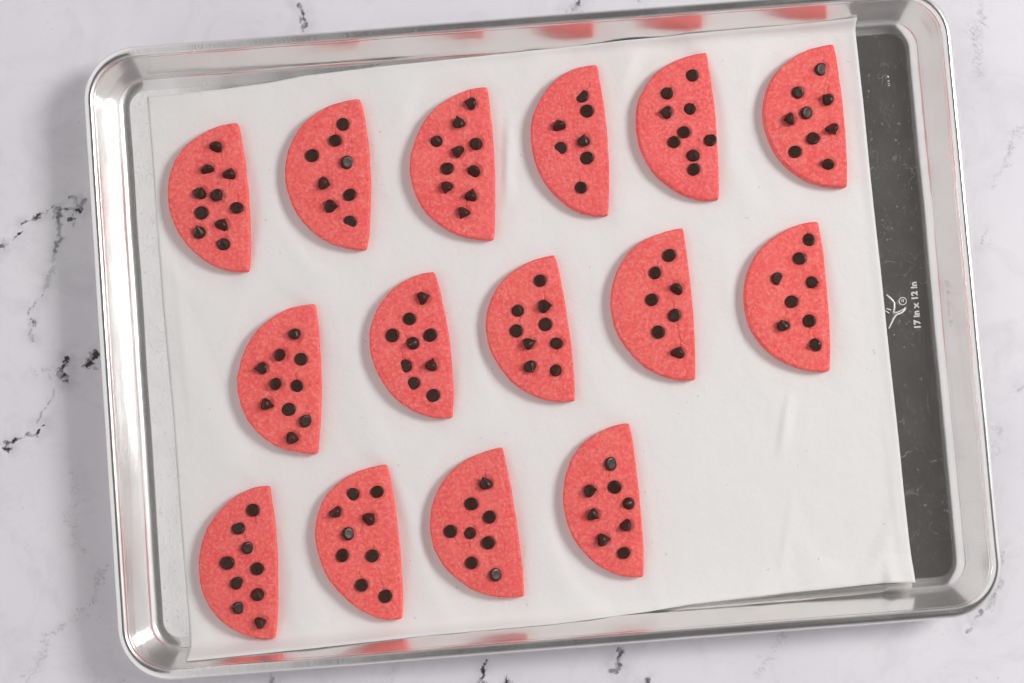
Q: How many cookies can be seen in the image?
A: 15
